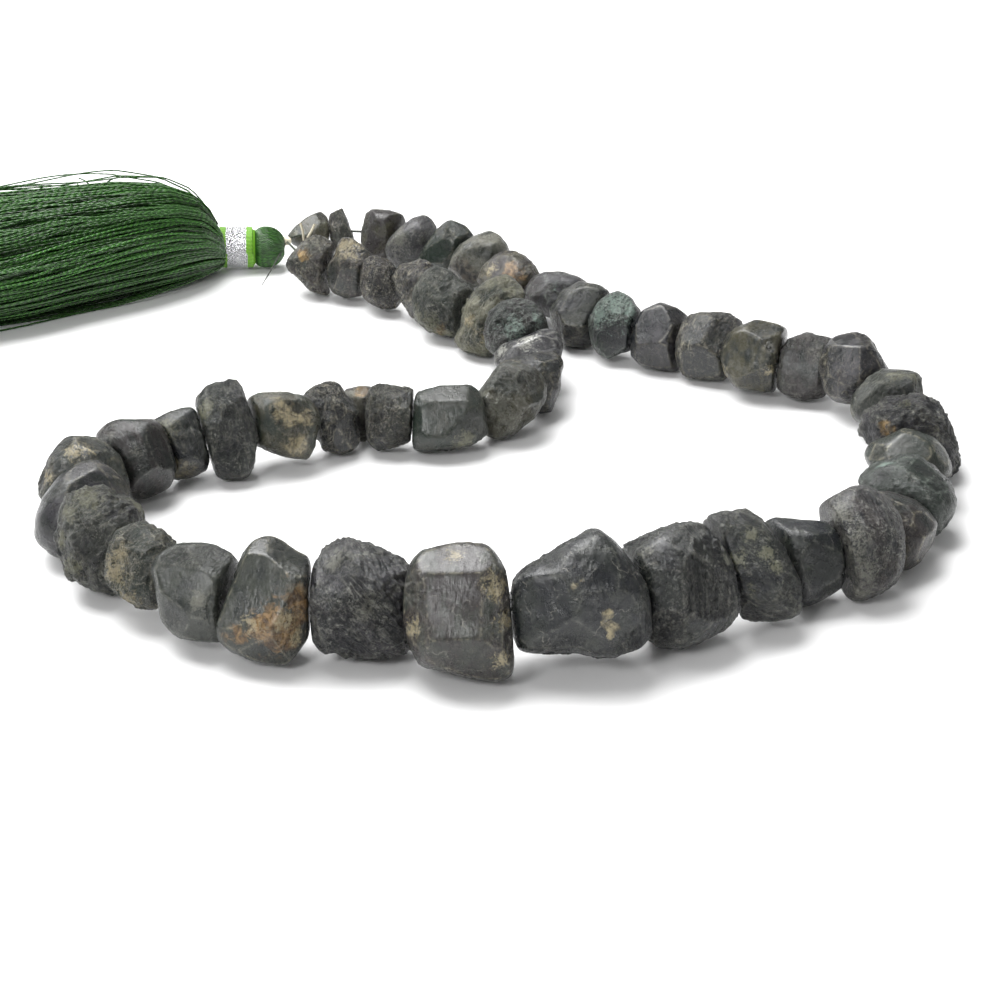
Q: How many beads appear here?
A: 51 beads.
